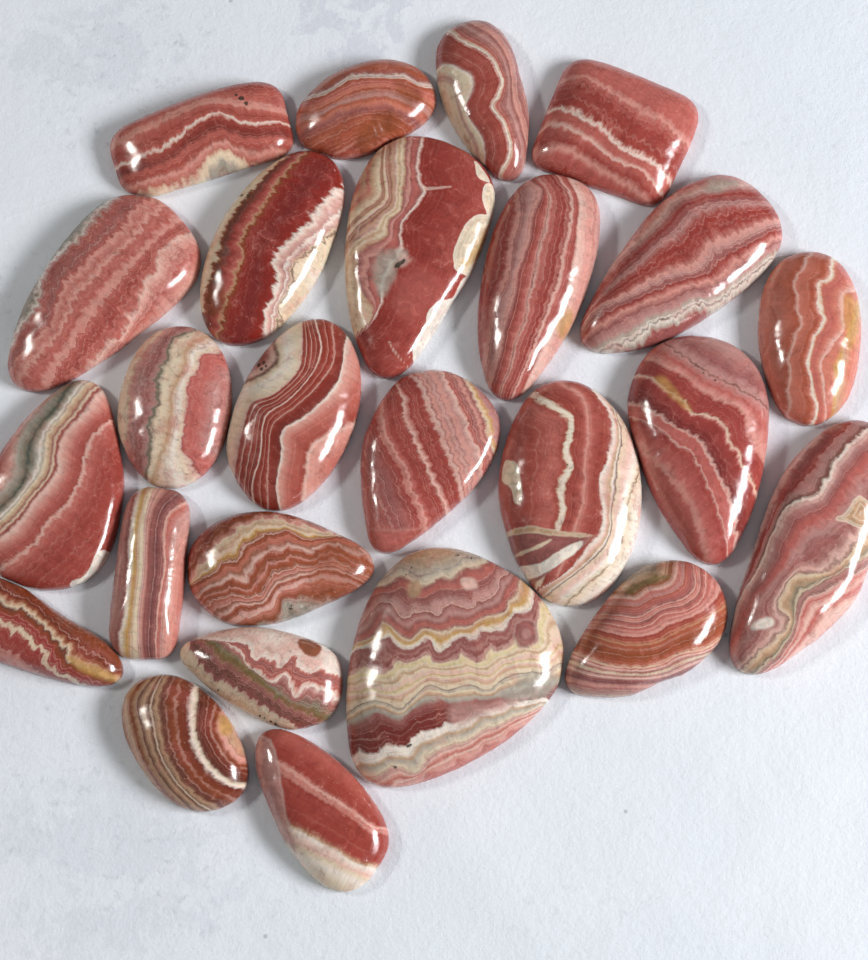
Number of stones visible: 25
